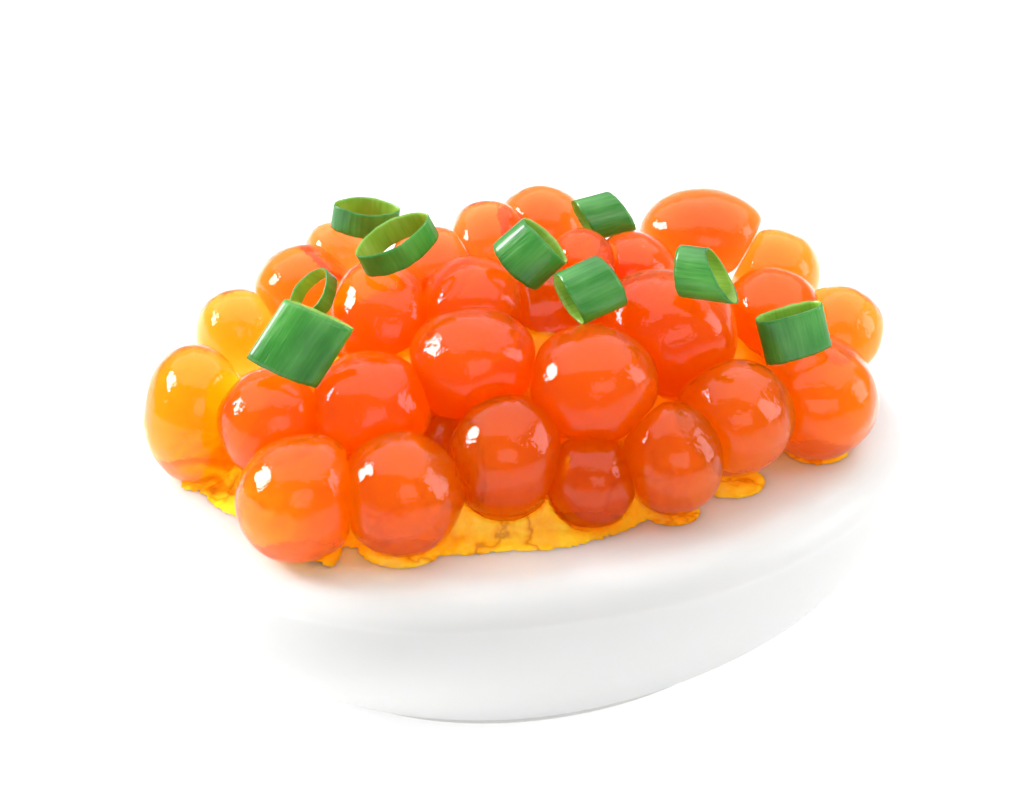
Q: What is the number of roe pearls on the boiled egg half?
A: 29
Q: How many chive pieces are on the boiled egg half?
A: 9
